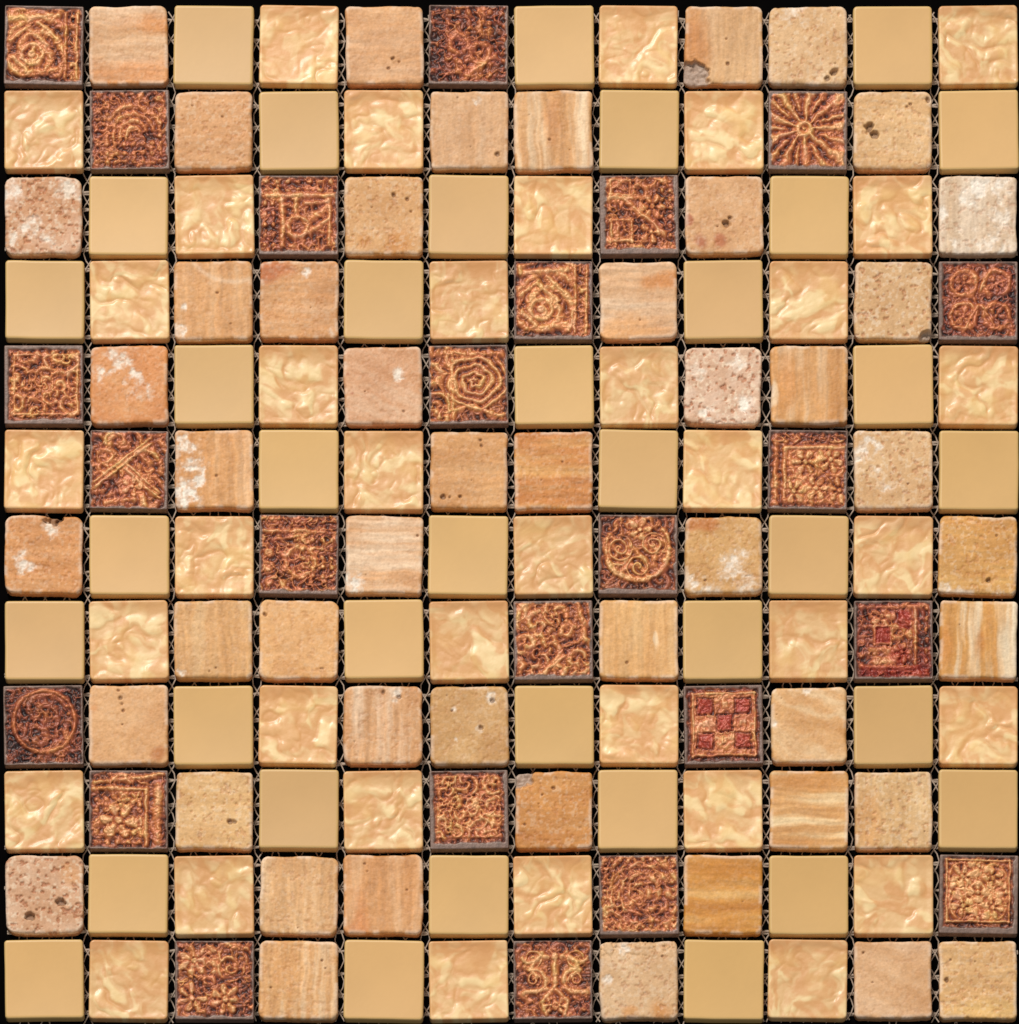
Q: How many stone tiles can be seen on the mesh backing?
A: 48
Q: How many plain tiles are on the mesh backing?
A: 36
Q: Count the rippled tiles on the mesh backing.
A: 36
